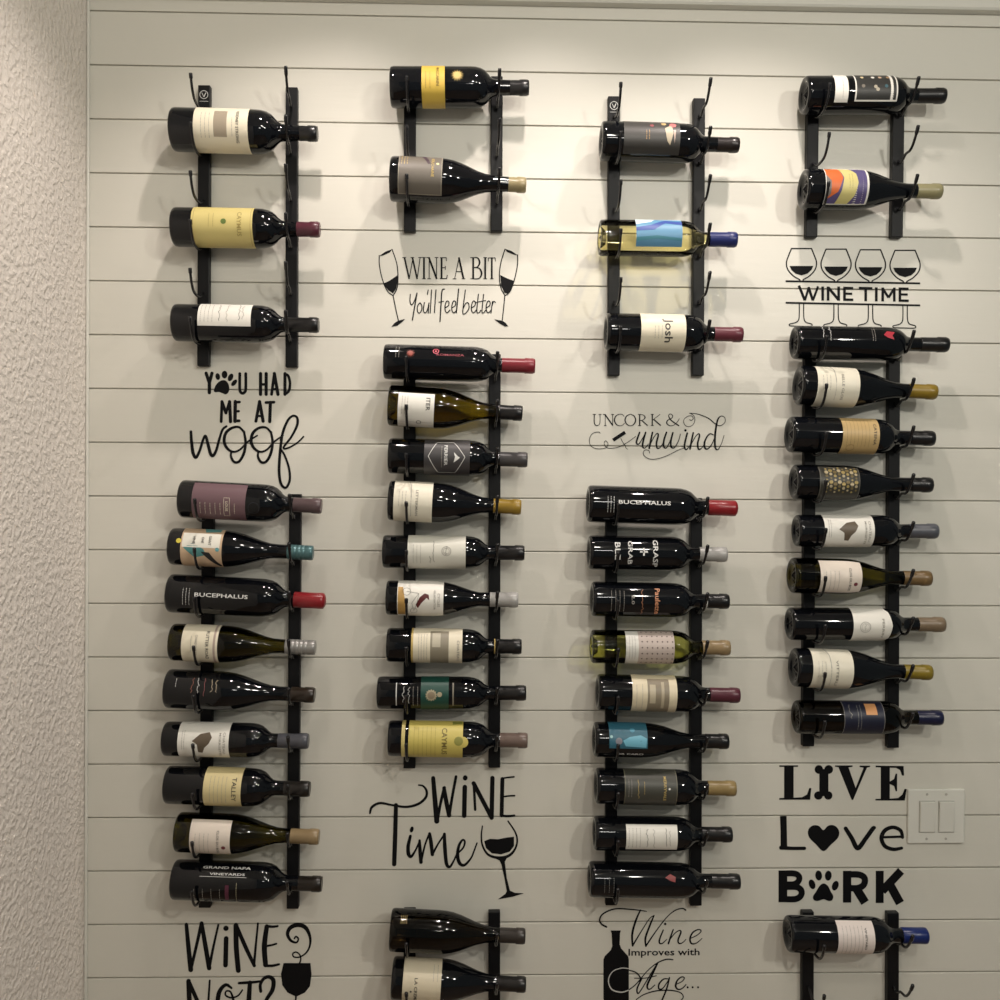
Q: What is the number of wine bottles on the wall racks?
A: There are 49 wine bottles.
